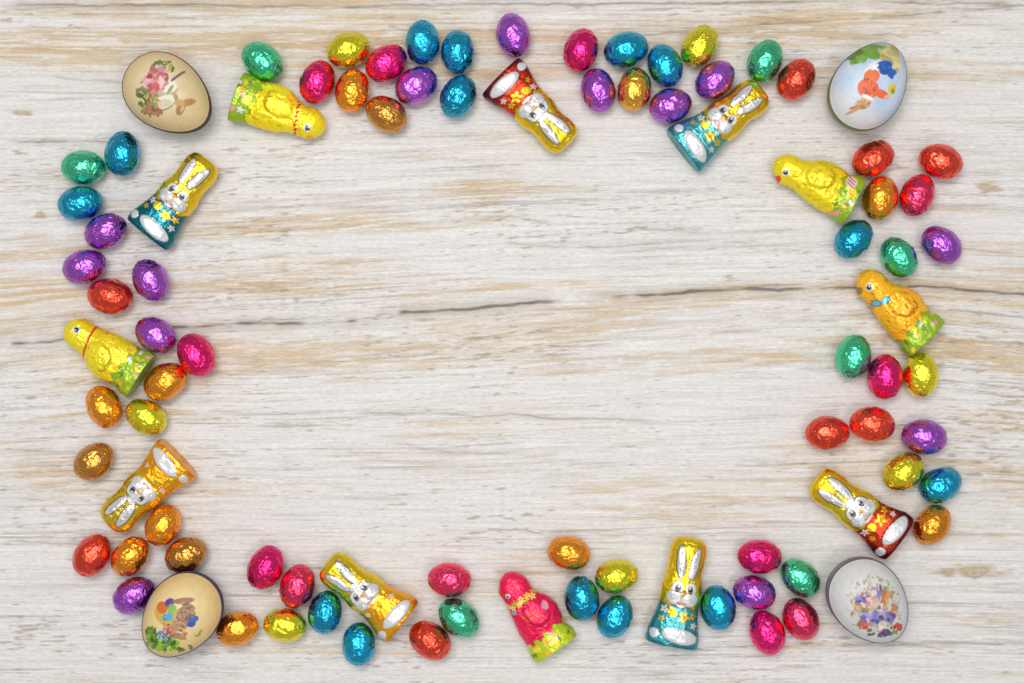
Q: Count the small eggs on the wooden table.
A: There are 74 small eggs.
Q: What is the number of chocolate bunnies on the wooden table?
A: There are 7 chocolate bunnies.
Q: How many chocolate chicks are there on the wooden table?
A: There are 5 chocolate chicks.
